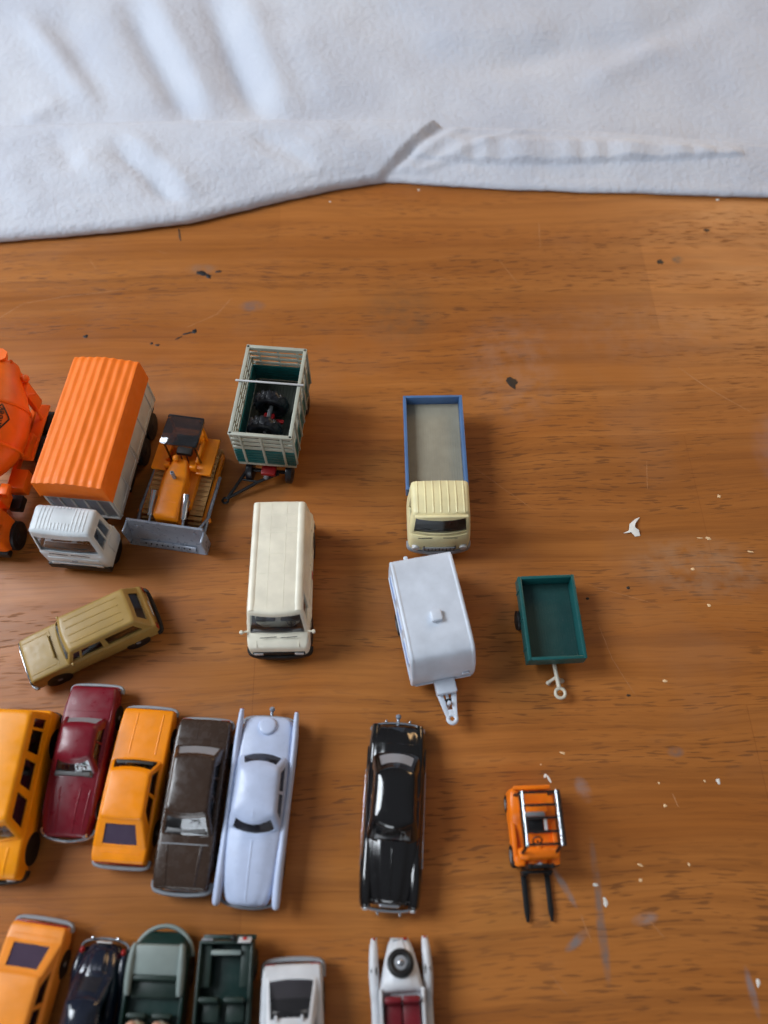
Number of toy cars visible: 12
